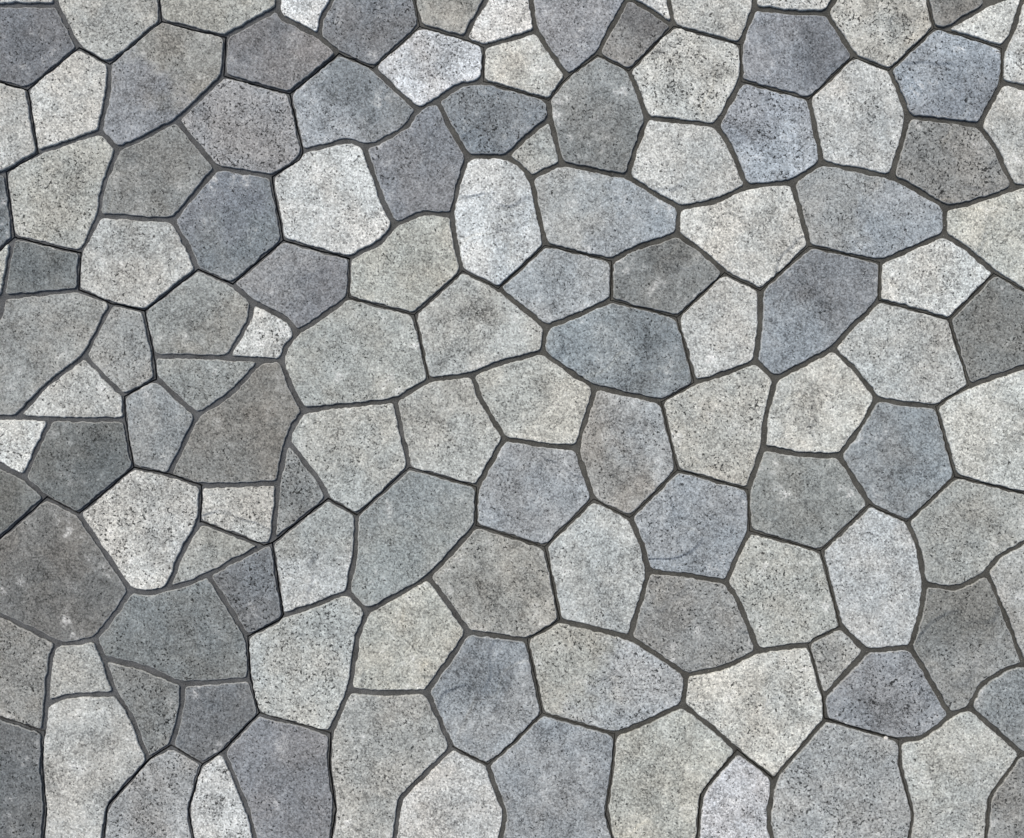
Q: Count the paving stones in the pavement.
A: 126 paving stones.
